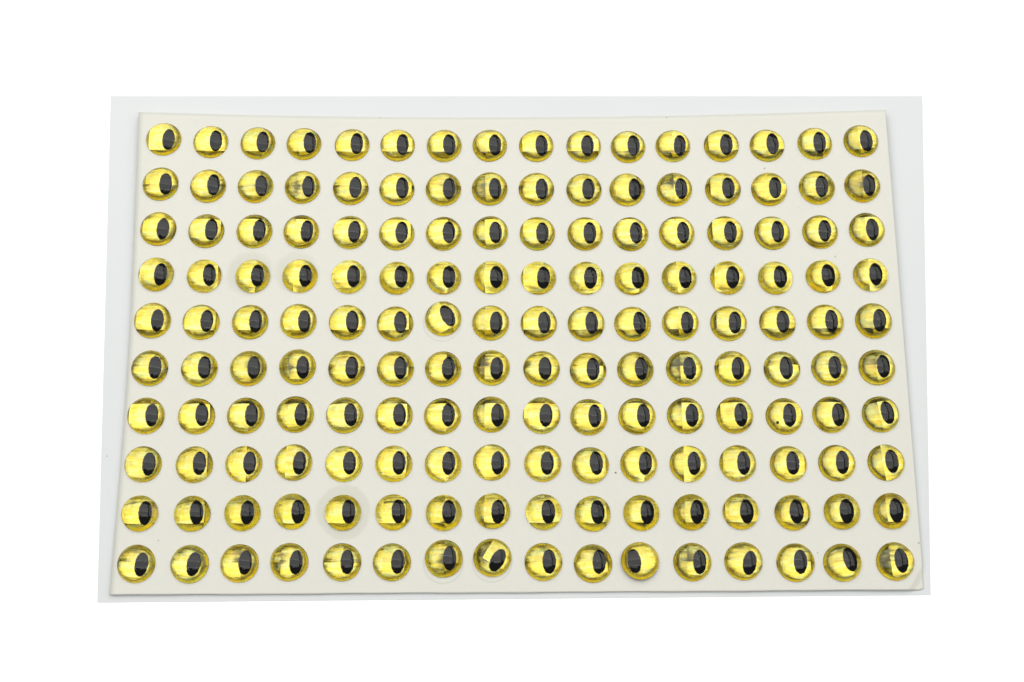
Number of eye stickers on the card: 160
